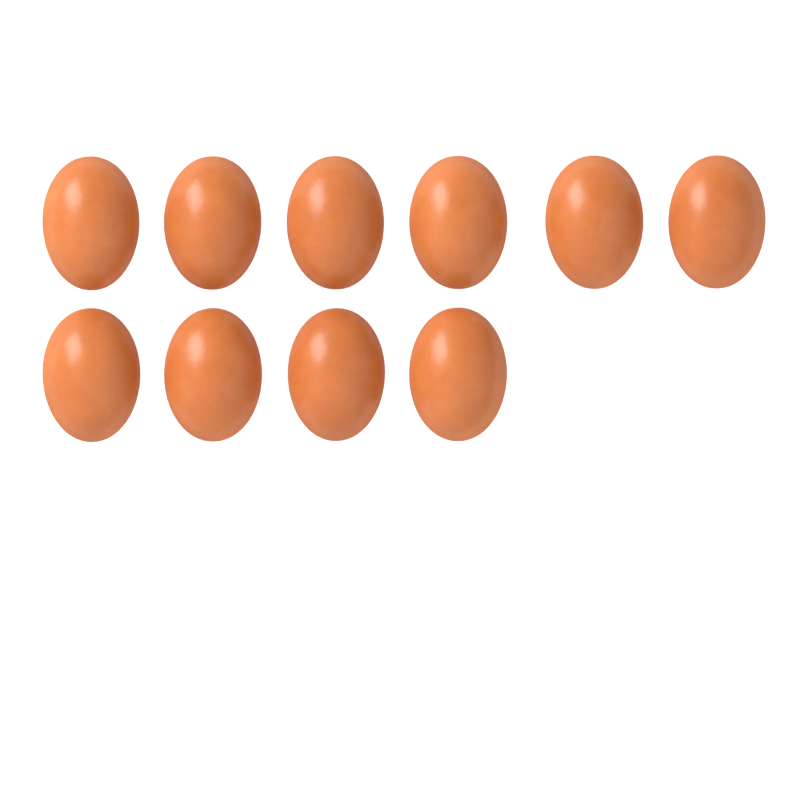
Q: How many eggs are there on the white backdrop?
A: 10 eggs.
